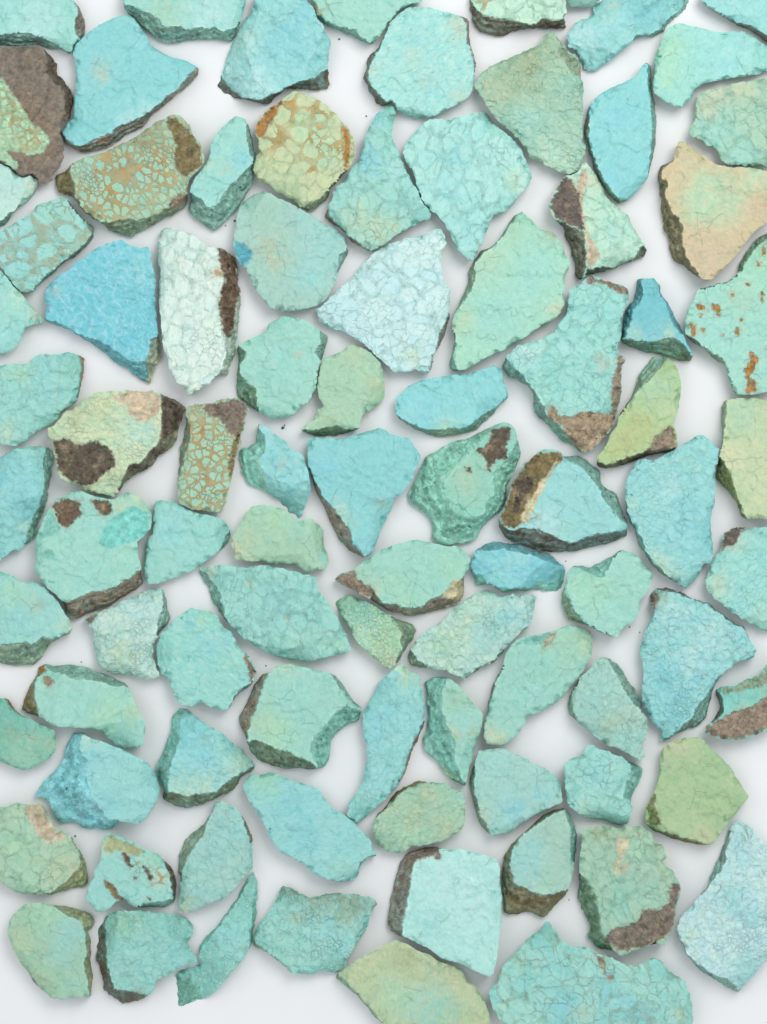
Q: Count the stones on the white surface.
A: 89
